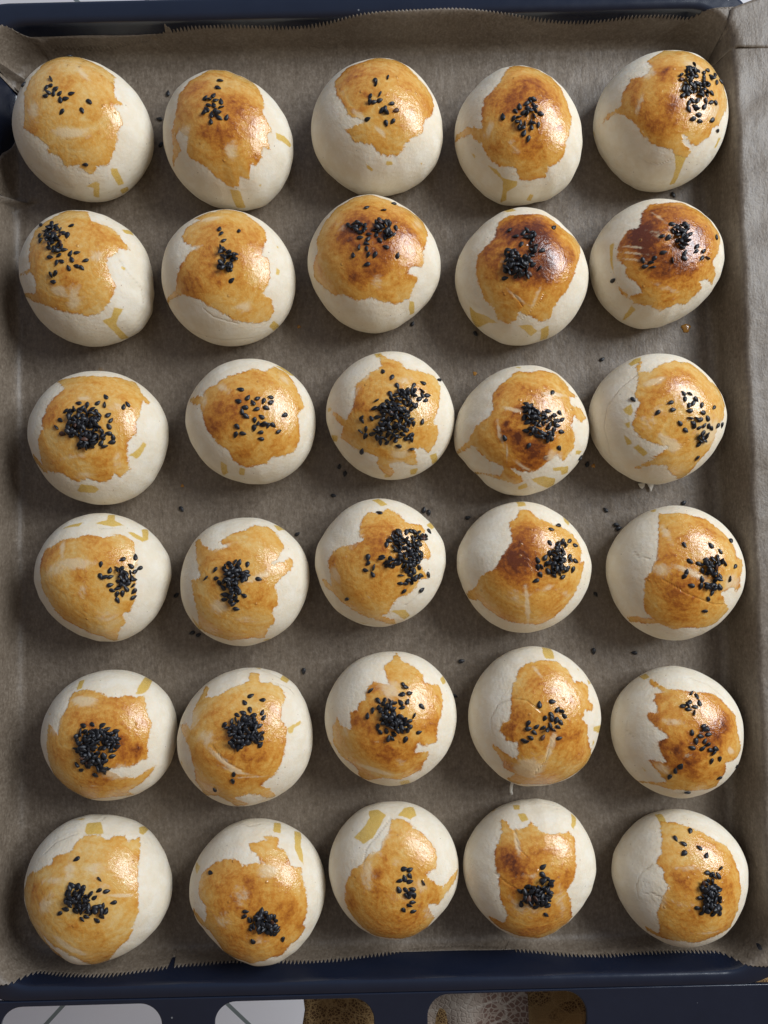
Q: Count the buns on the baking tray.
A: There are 30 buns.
